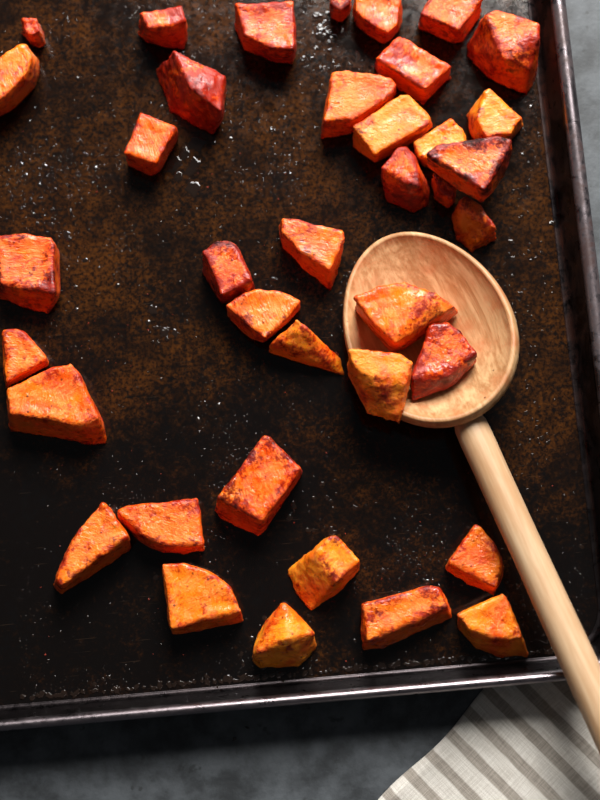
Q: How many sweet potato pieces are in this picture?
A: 38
